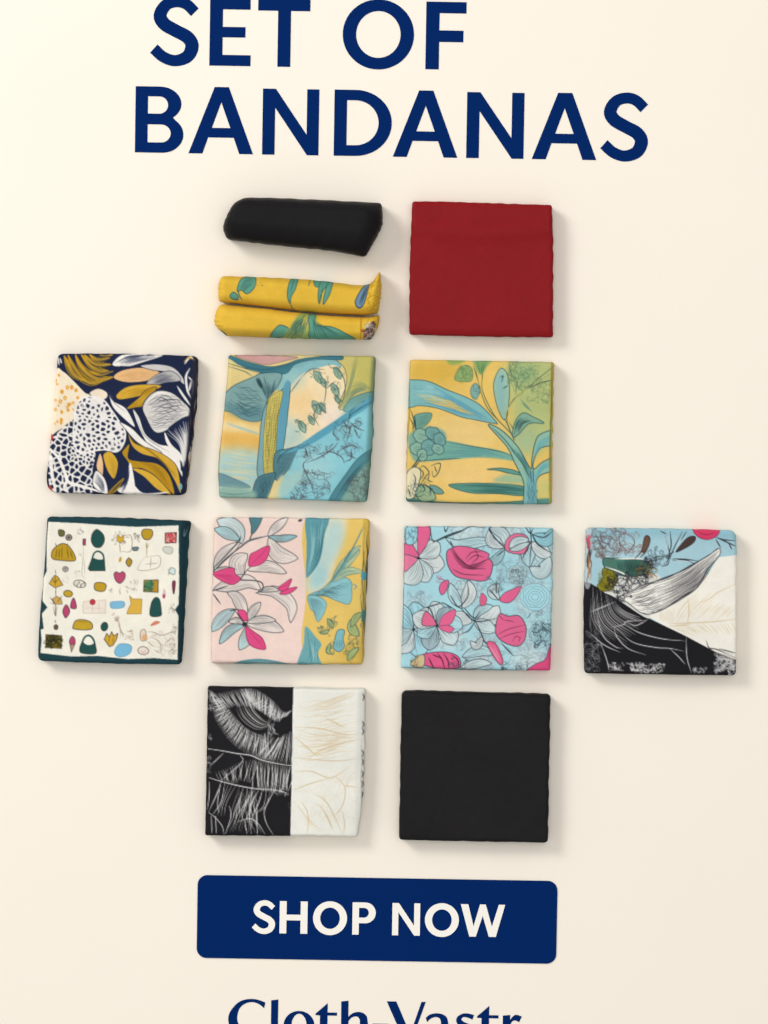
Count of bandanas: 13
